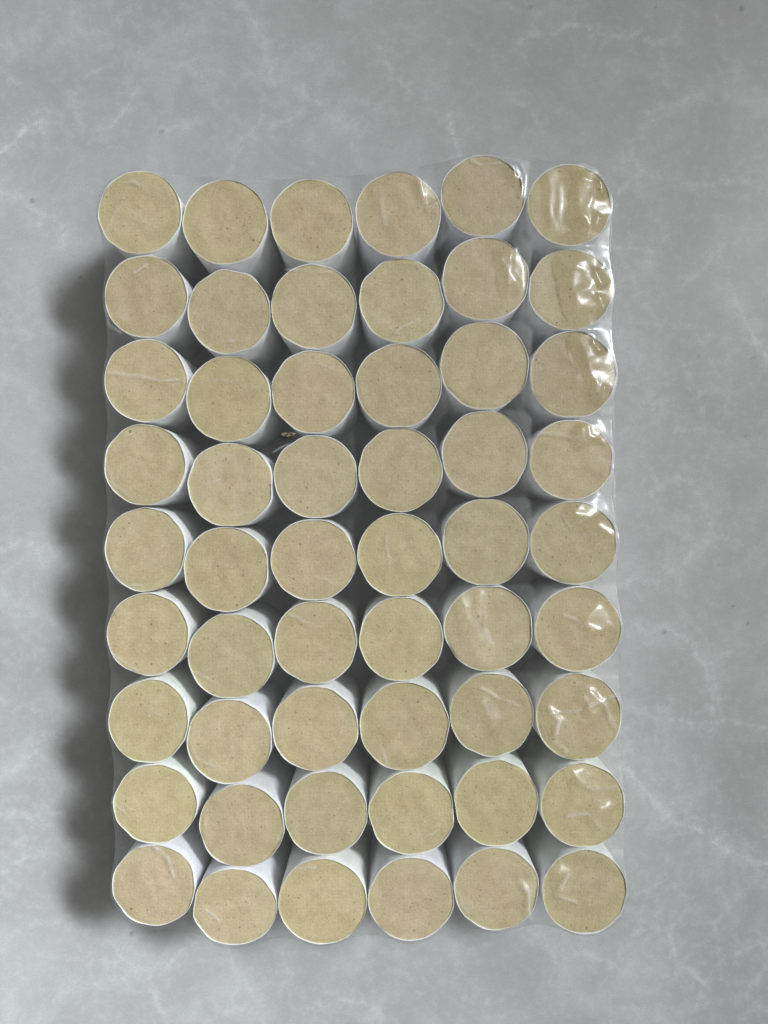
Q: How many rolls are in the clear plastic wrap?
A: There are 54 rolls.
